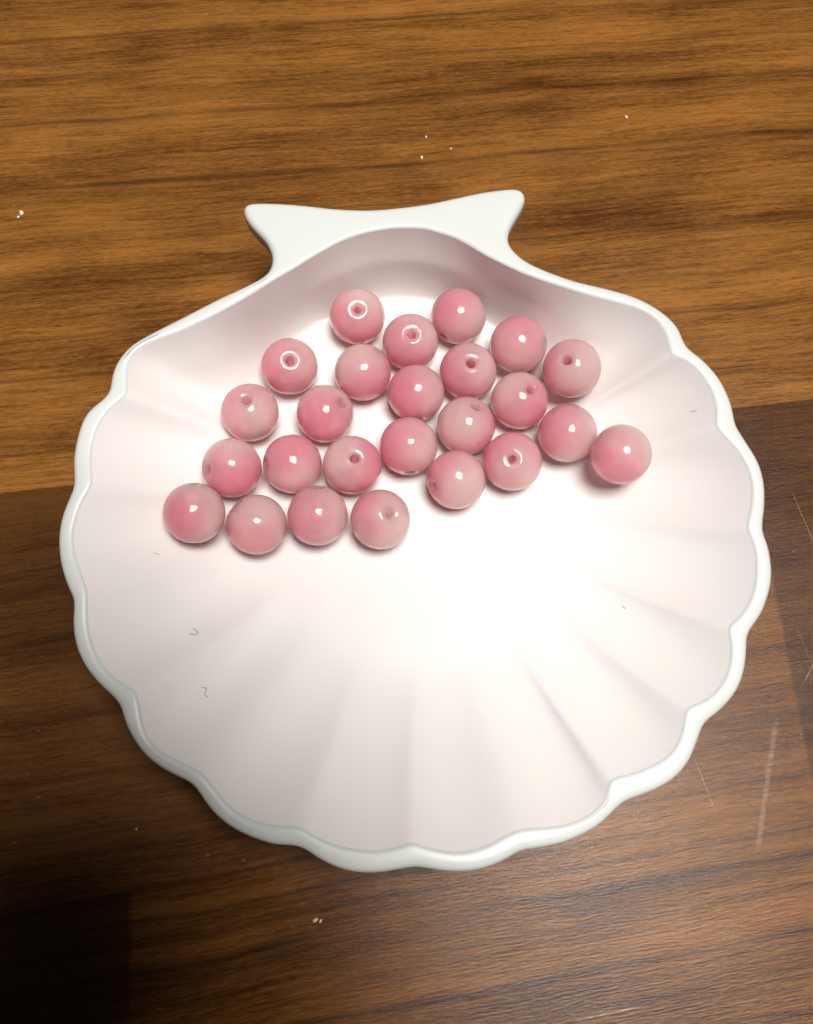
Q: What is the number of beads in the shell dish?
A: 25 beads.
